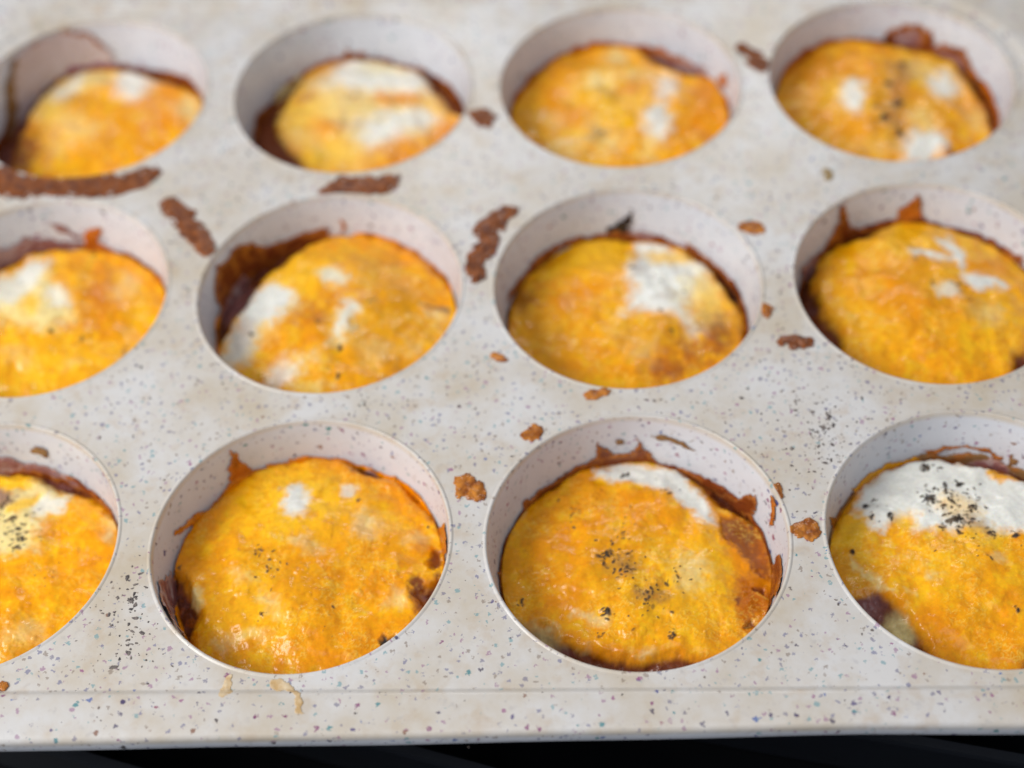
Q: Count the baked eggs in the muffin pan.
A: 12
